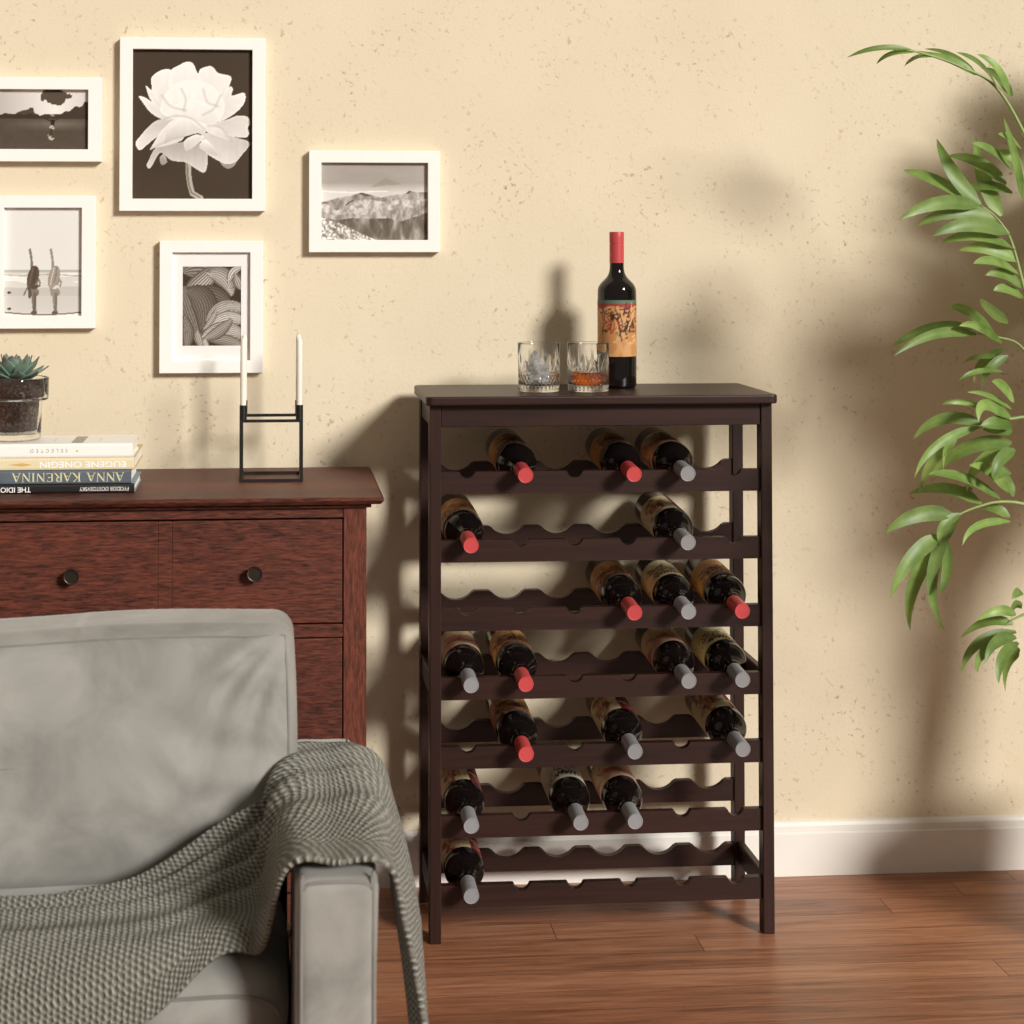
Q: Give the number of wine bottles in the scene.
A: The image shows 20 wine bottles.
